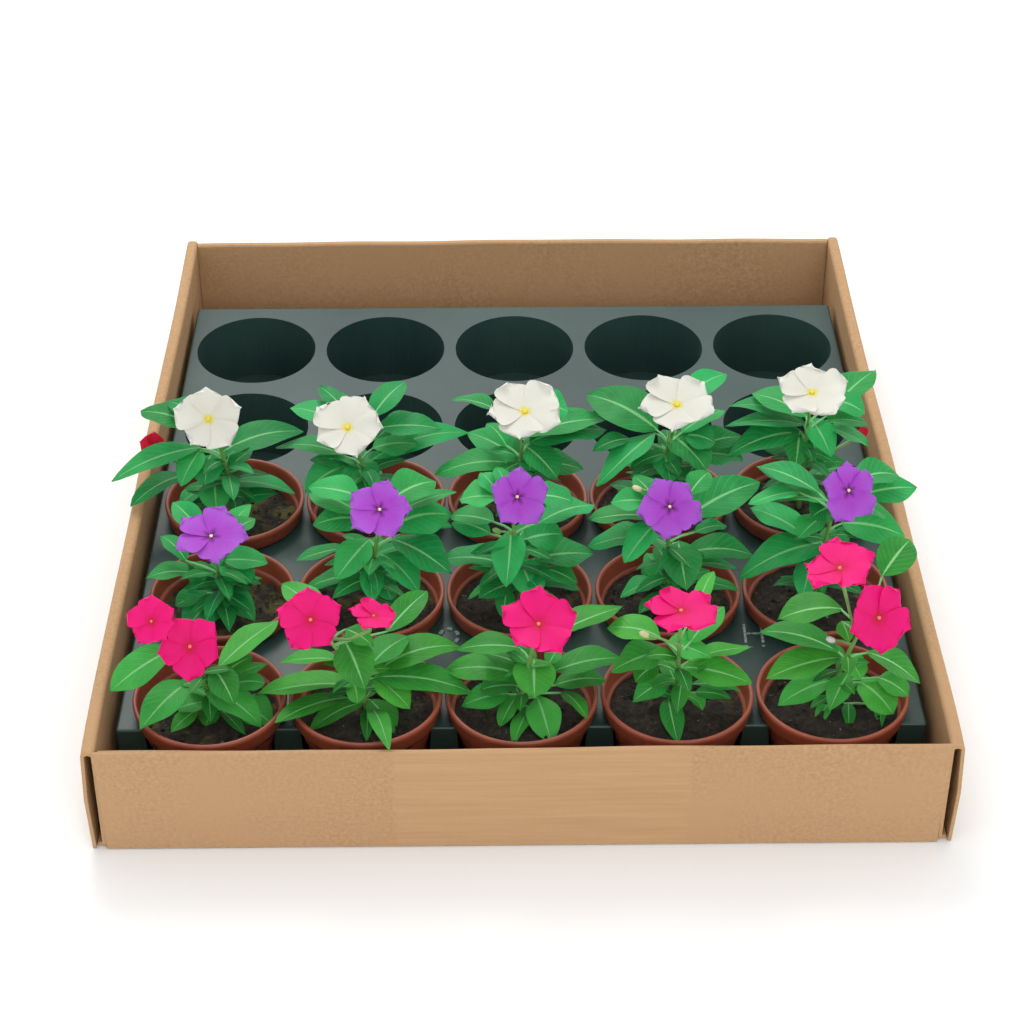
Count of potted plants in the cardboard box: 15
